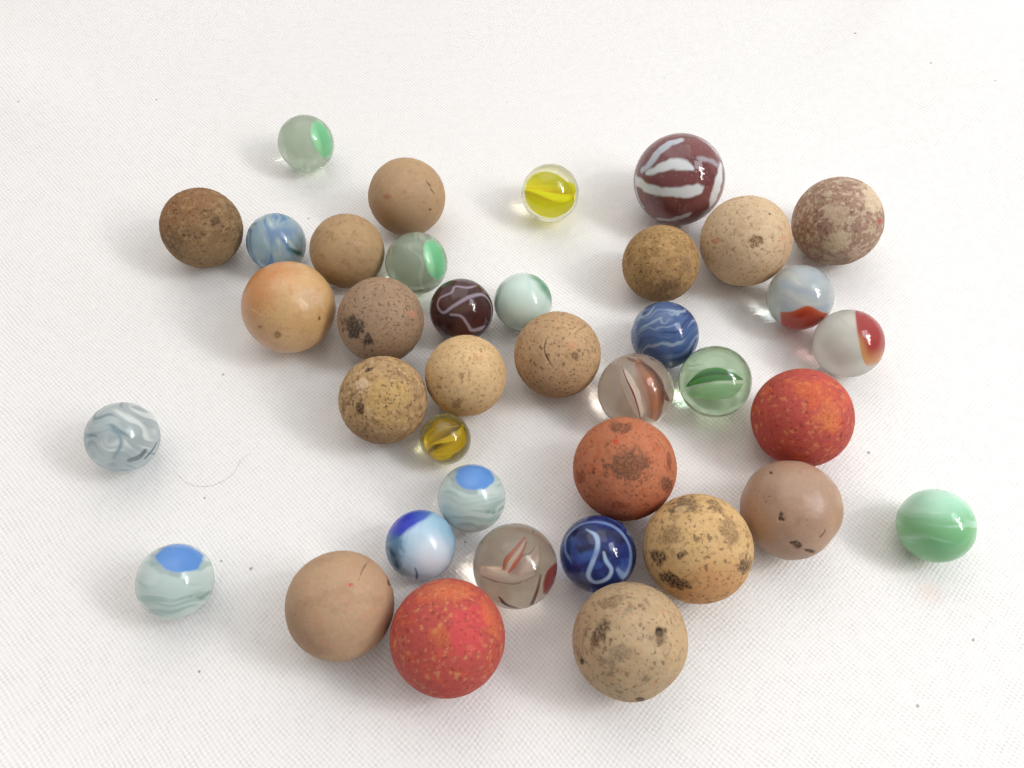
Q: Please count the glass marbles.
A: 20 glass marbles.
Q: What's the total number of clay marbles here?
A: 18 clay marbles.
